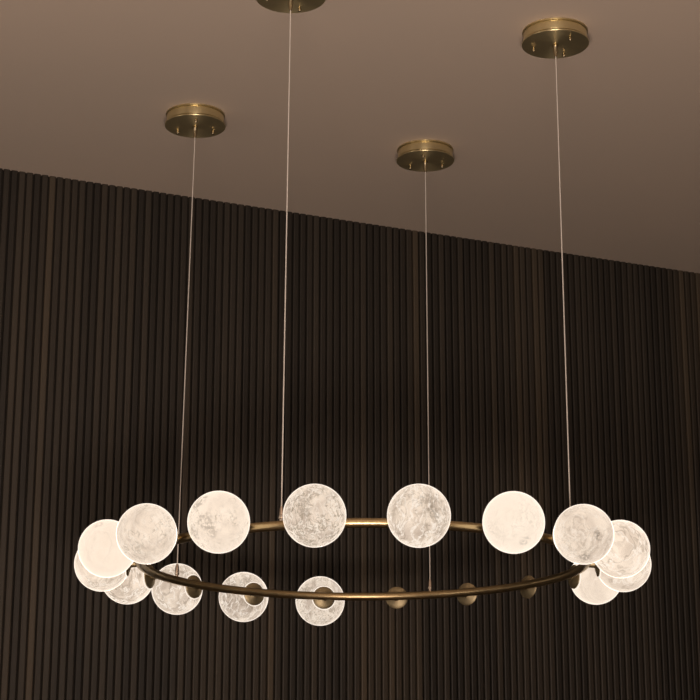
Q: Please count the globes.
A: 15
